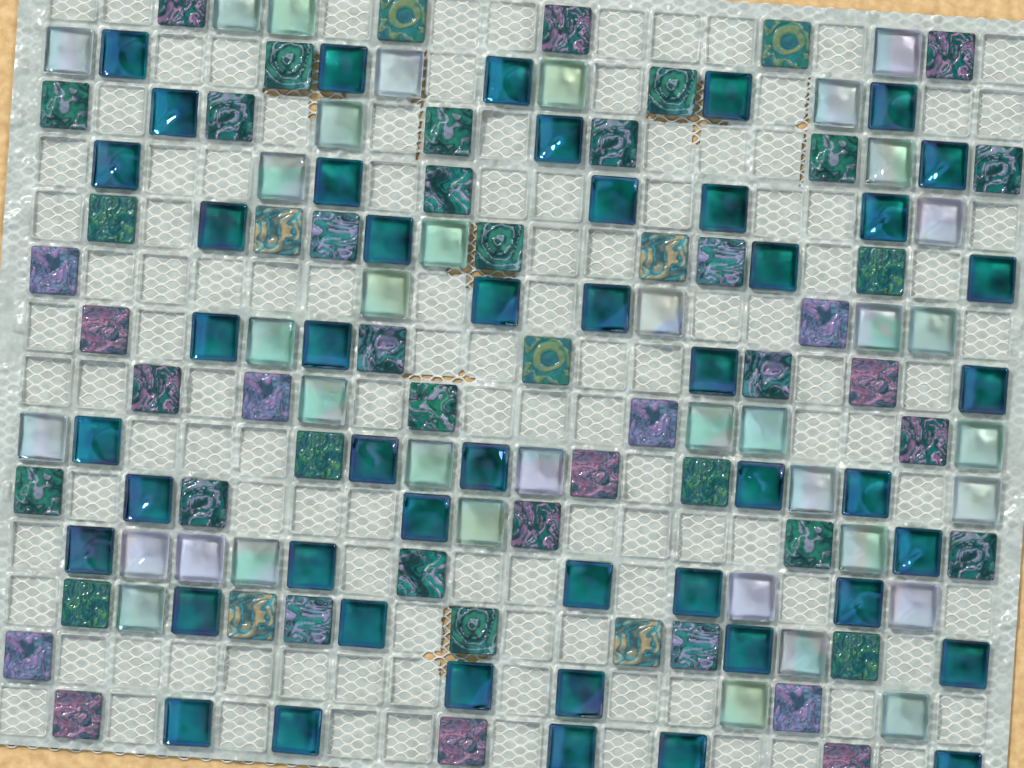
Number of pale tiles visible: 37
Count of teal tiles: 47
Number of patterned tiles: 54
